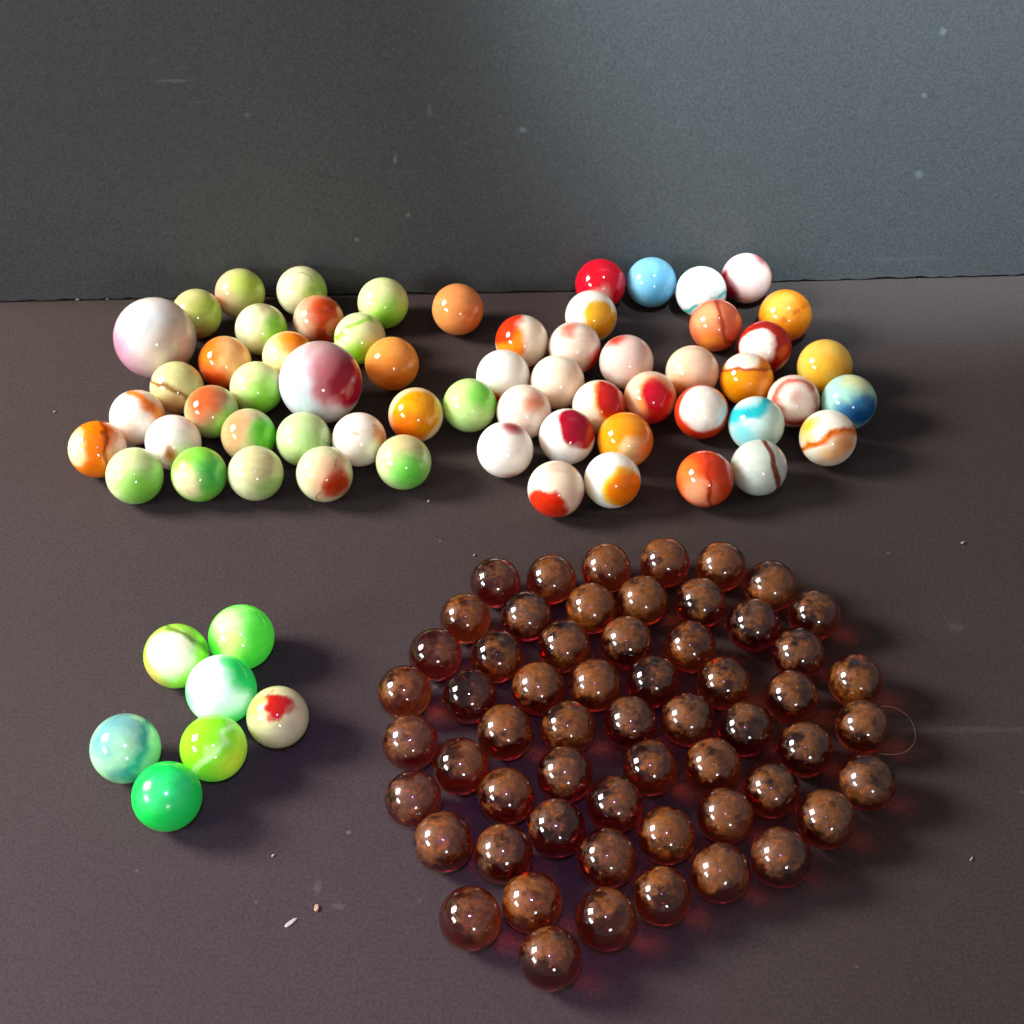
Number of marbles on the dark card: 125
